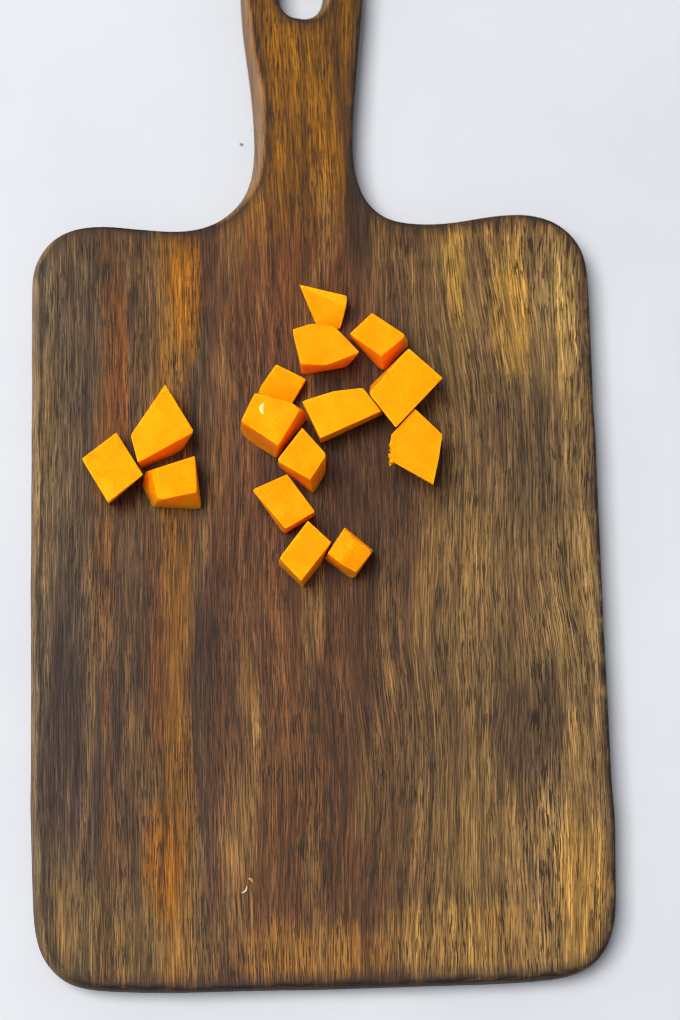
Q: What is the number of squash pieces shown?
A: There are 15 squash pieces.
